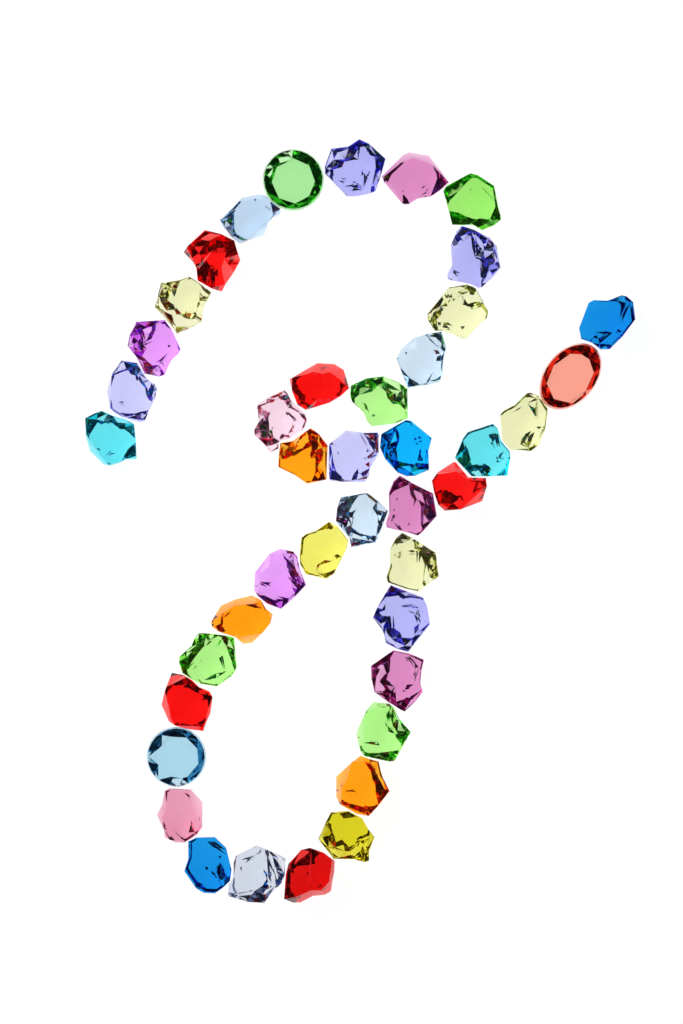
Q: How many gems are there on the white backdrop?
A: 42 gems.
